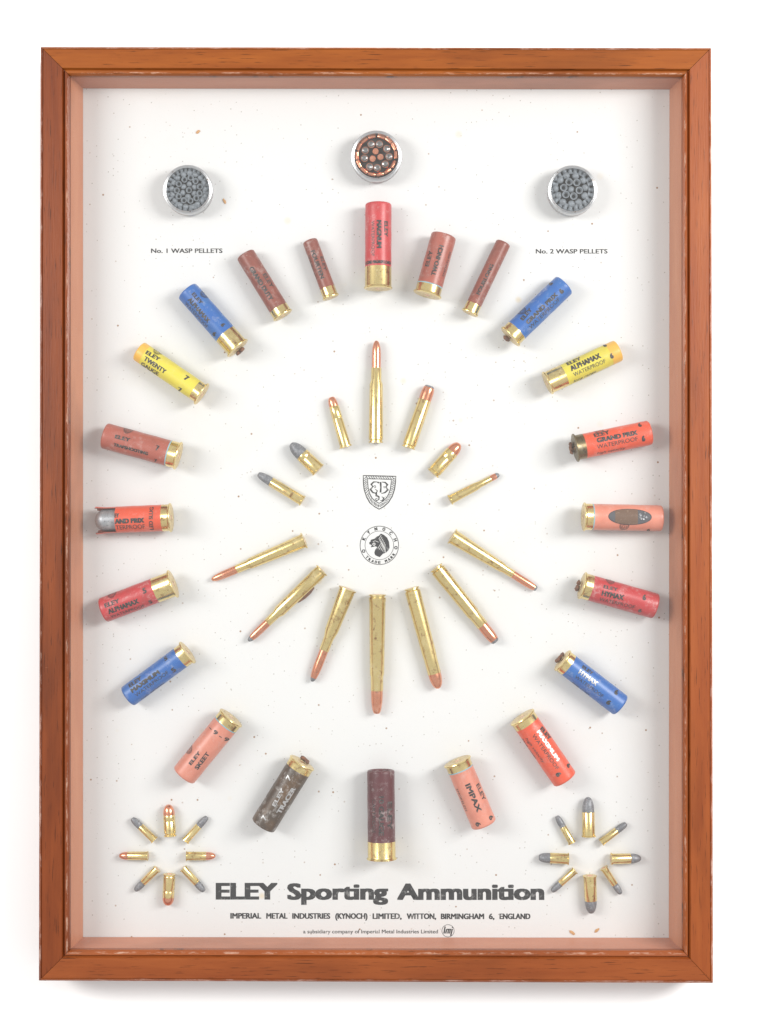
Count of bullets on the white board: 30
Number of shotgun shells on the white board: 22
